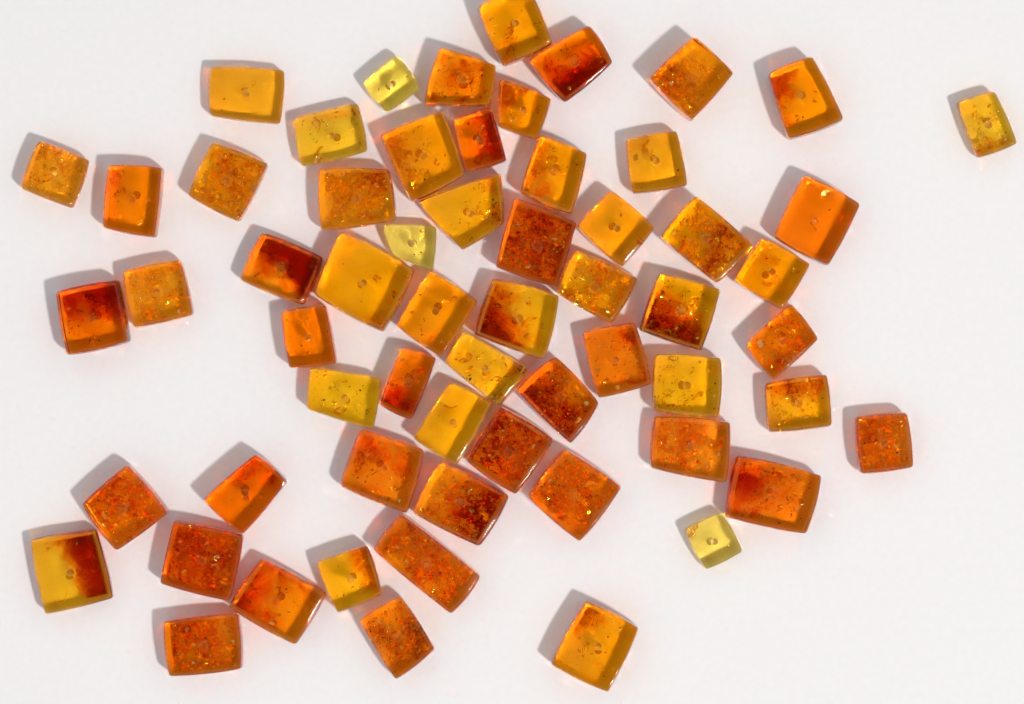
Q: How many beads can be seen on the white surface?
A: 61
